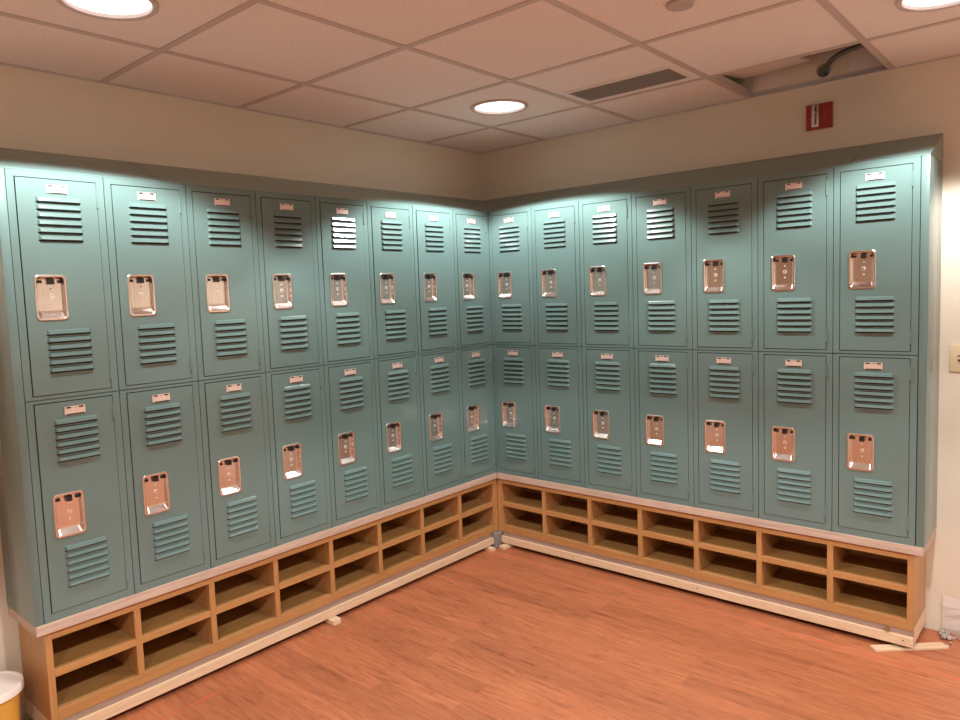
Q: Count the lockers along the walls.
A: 30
